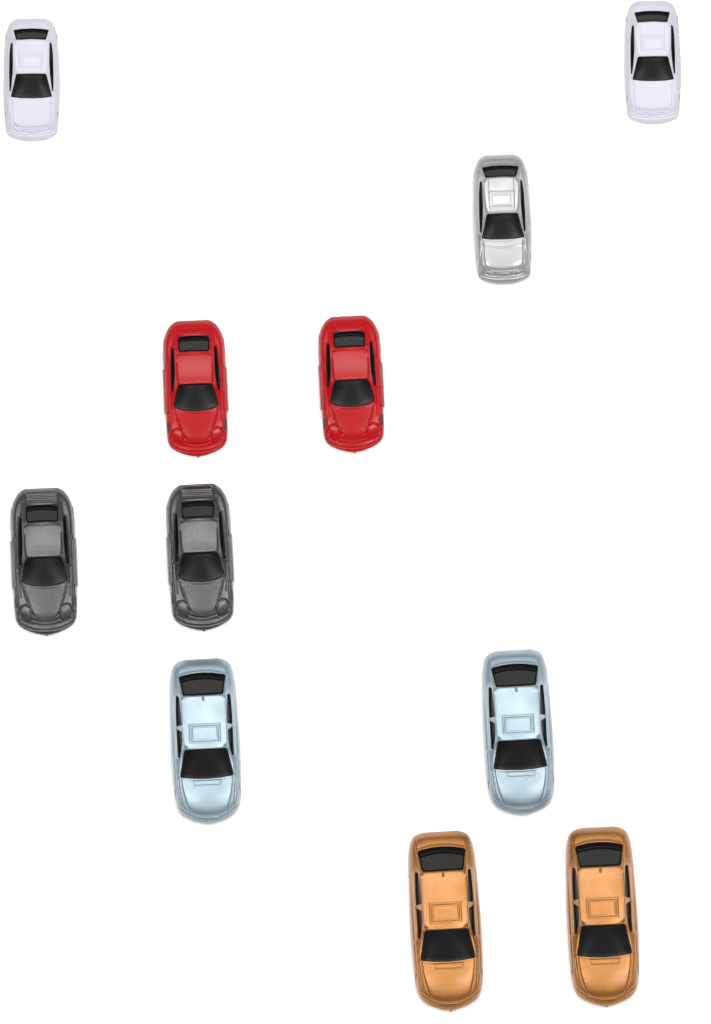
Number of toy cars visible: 11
